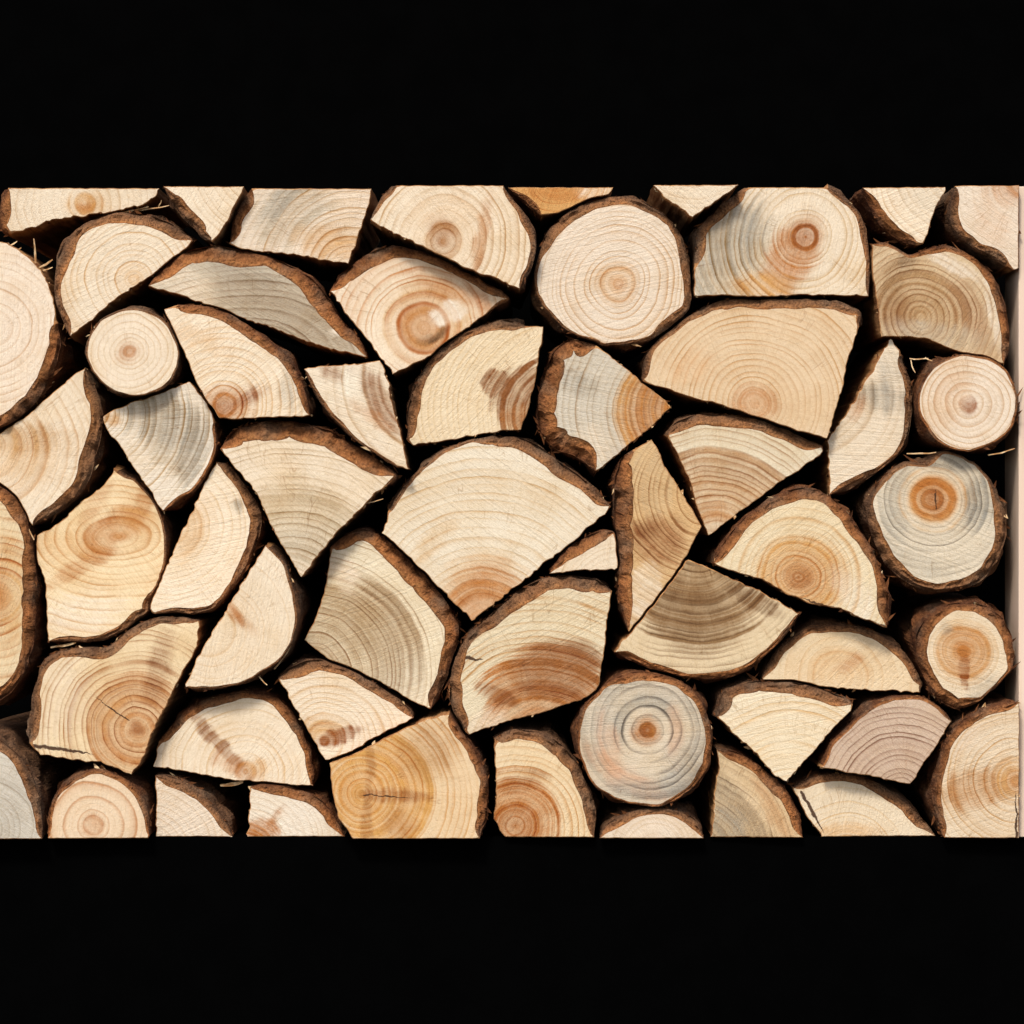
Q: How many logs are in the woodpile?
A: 57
